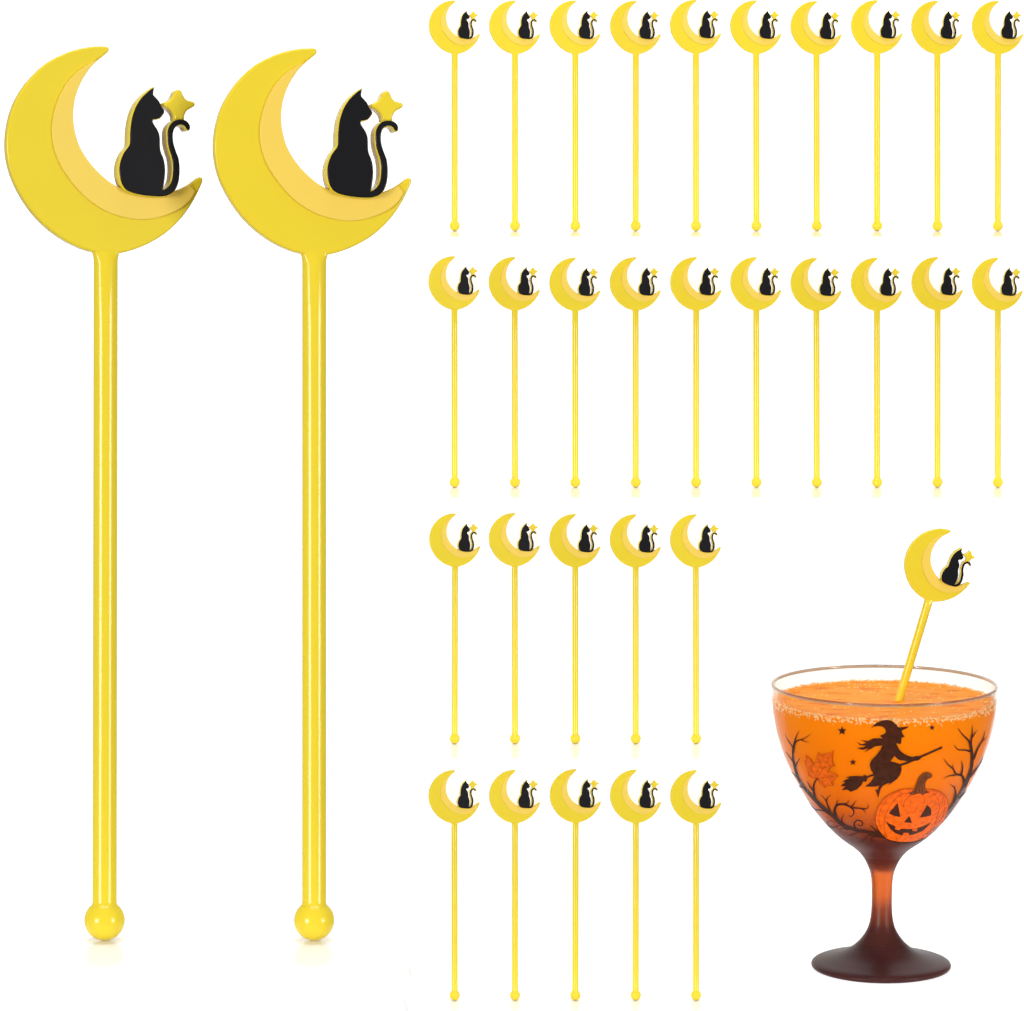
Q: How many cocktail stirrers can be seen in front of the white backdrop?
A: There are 33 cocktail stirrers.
